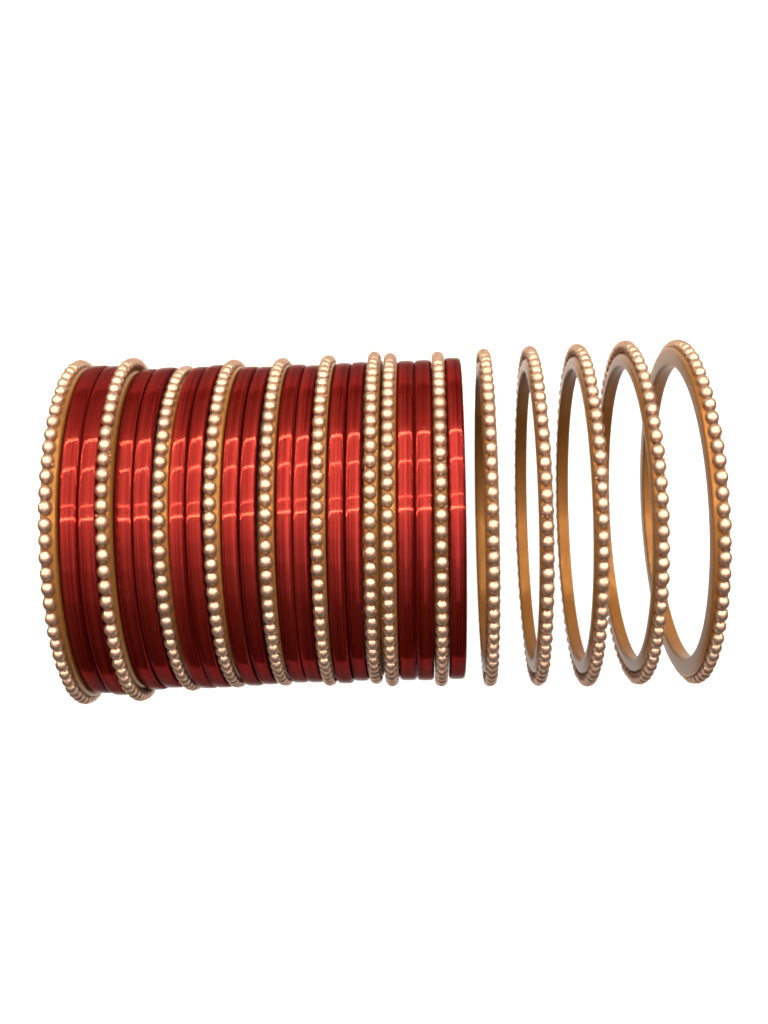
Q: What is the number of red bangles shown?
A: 15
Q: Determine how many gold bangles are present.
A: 14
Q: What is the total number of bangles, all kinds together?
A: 29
